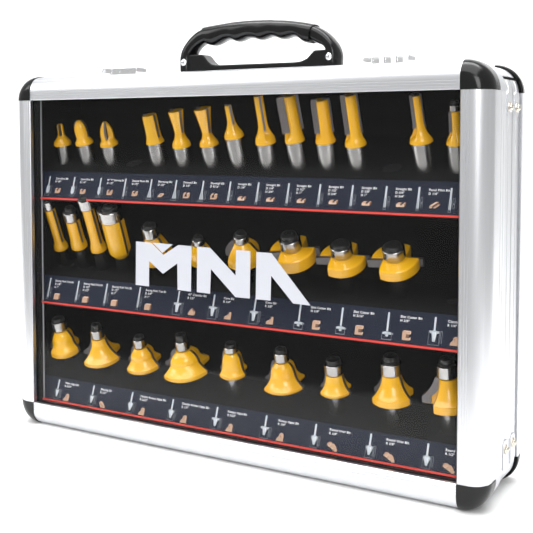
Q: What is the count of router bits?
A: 32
